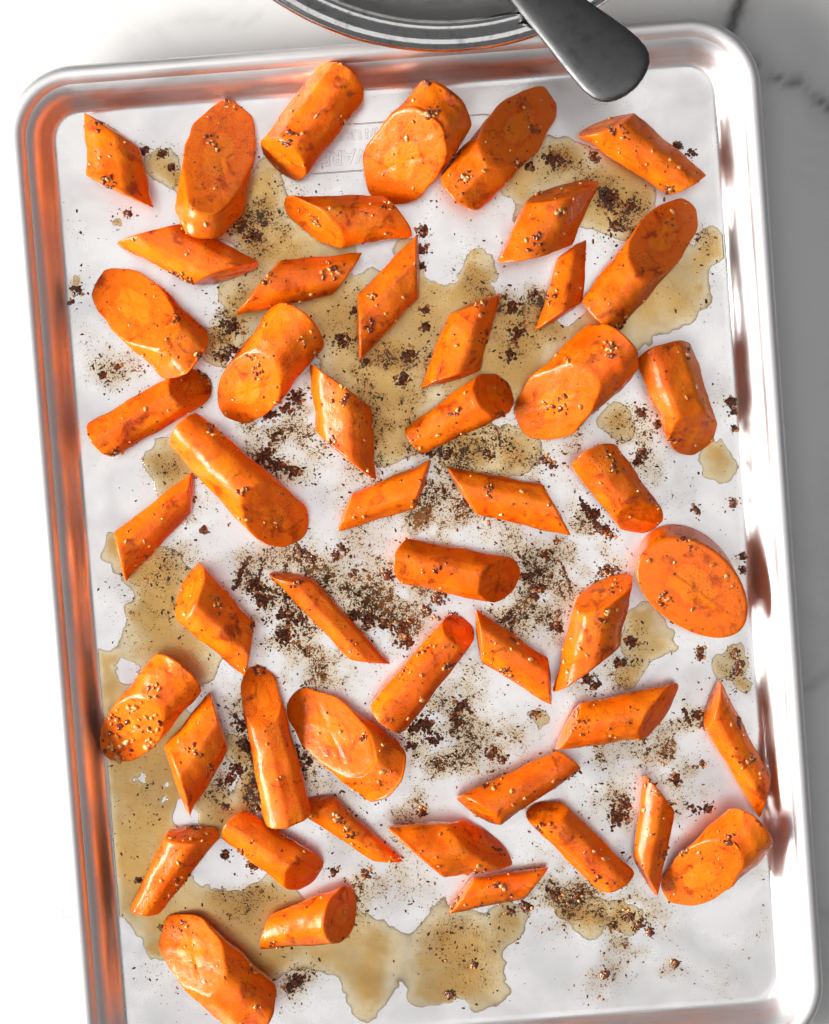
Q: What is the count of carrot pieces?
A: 50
